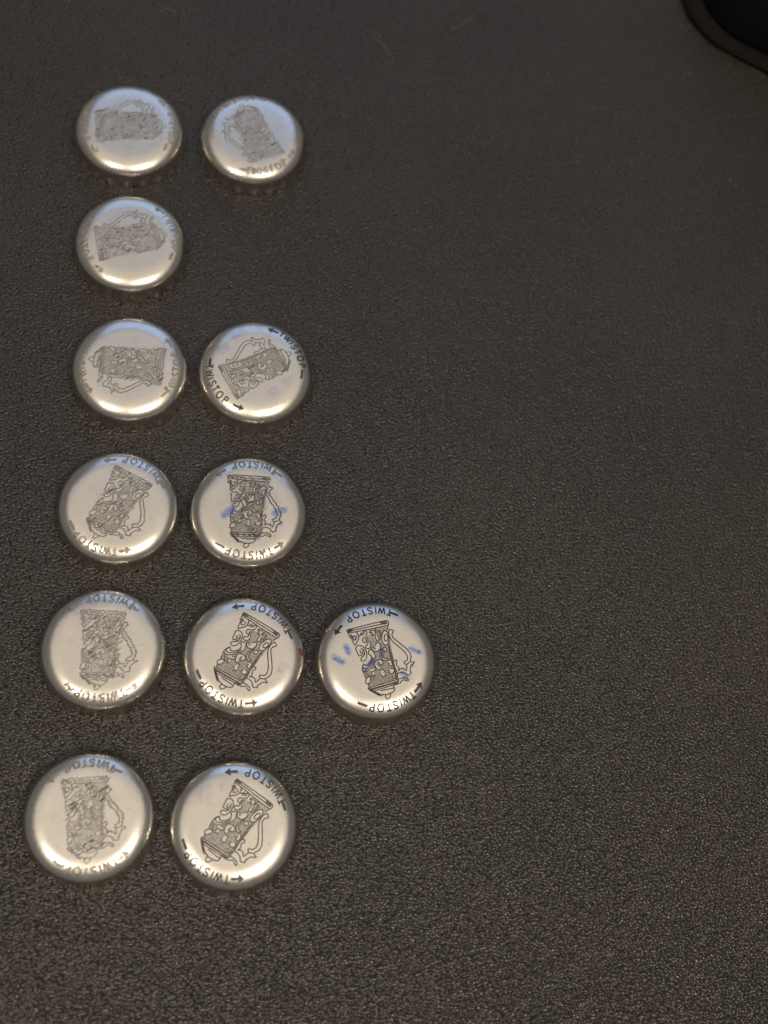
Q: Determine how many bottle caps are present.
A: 12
